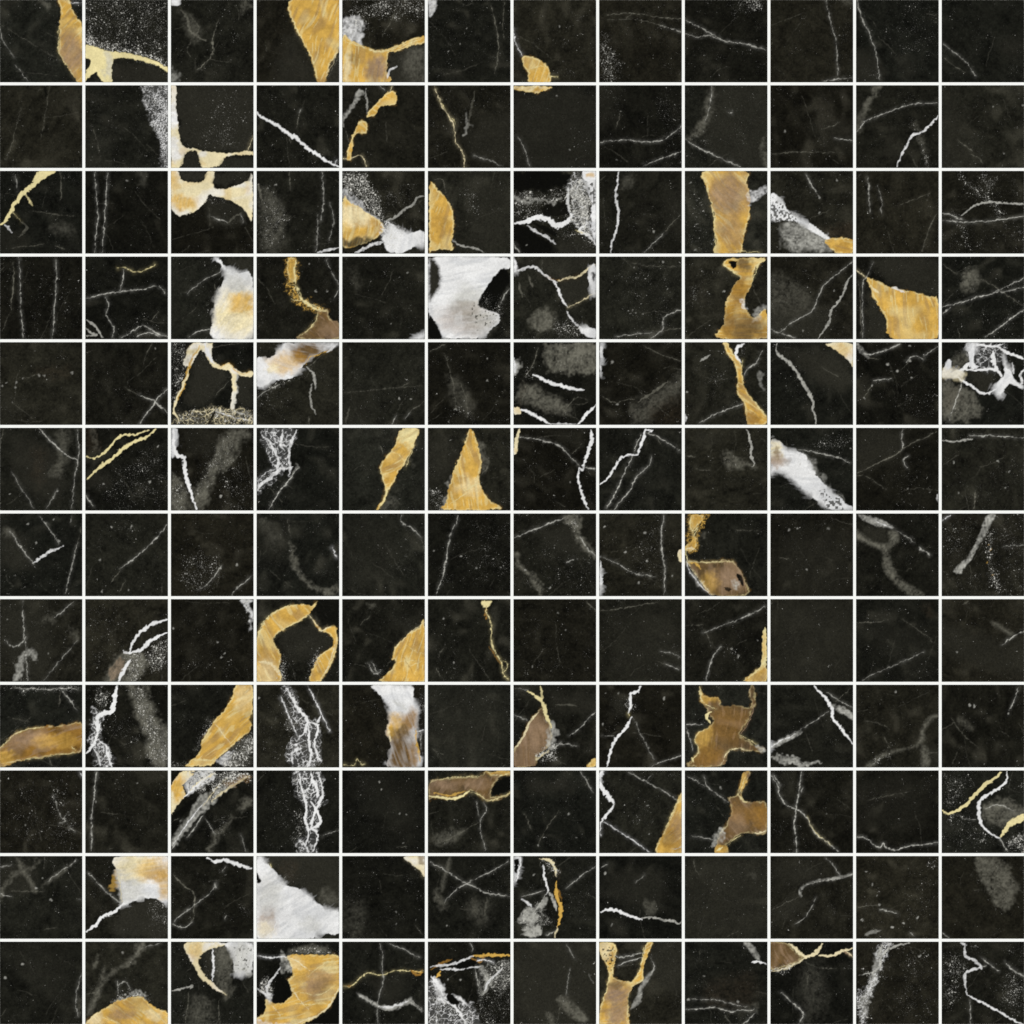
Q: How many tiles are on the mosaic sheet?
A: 144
